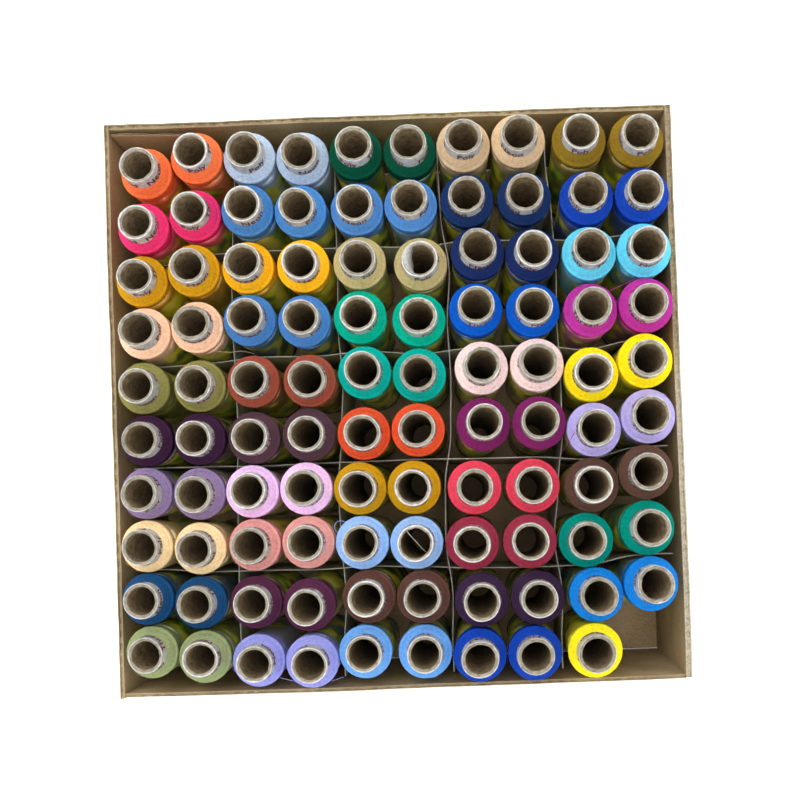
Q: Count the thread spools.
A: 99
